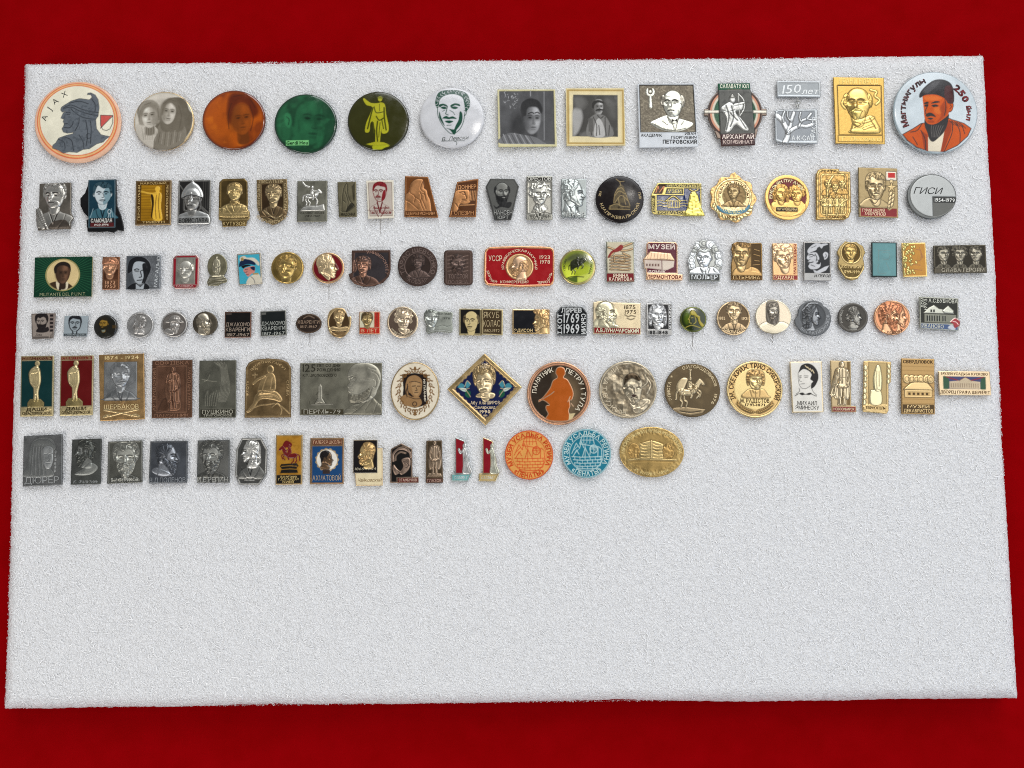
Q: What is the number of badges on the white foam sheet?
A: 116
